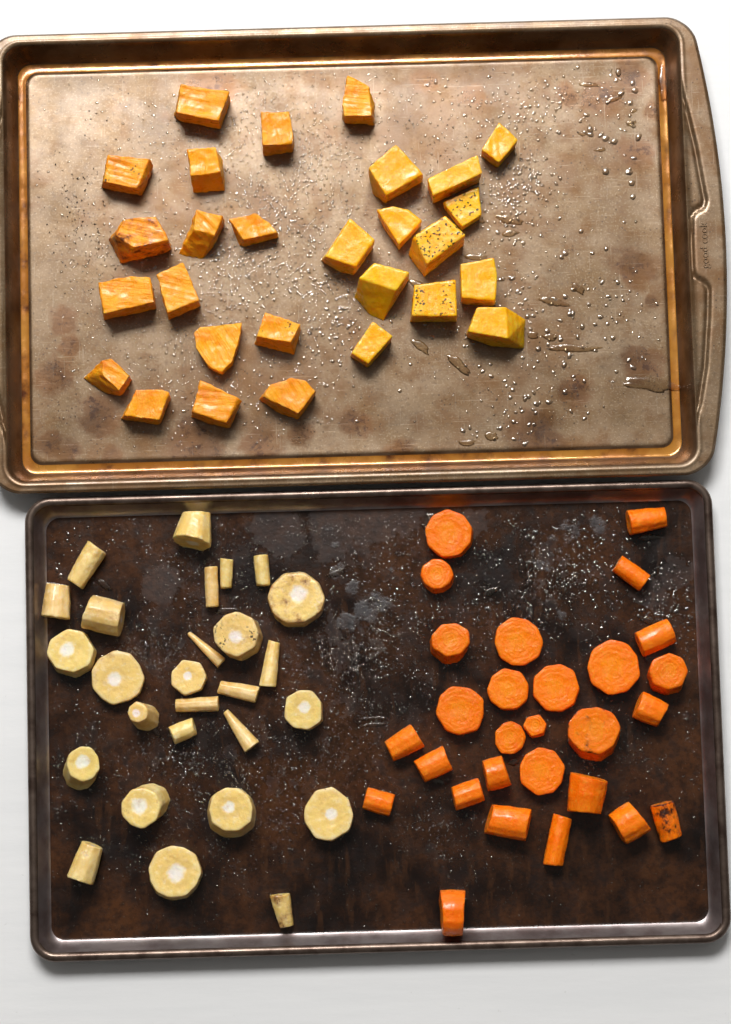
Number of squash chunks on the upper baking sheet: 12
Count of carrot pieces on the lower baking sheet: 28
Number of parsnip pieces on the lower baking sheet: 27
